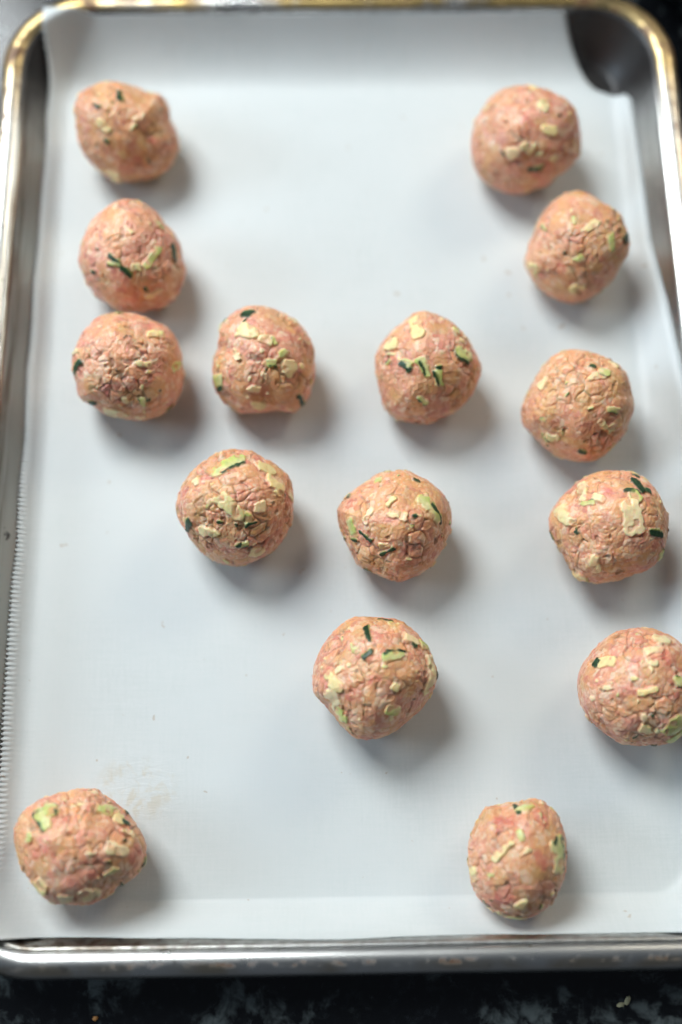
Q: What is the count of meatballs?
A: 15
